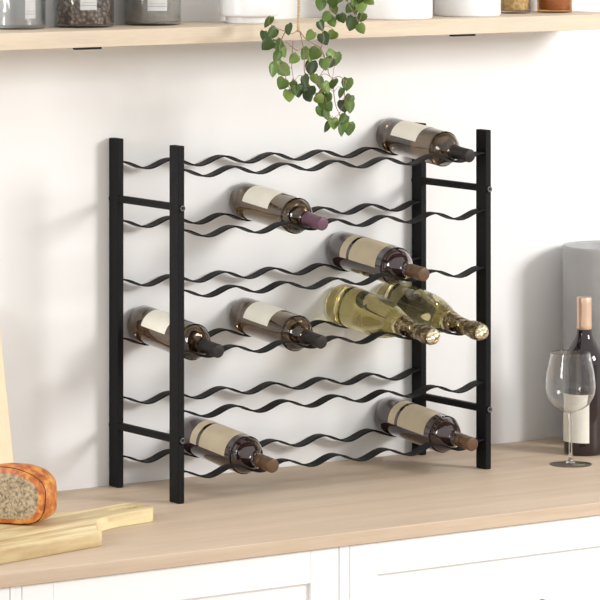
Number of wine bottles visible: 10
